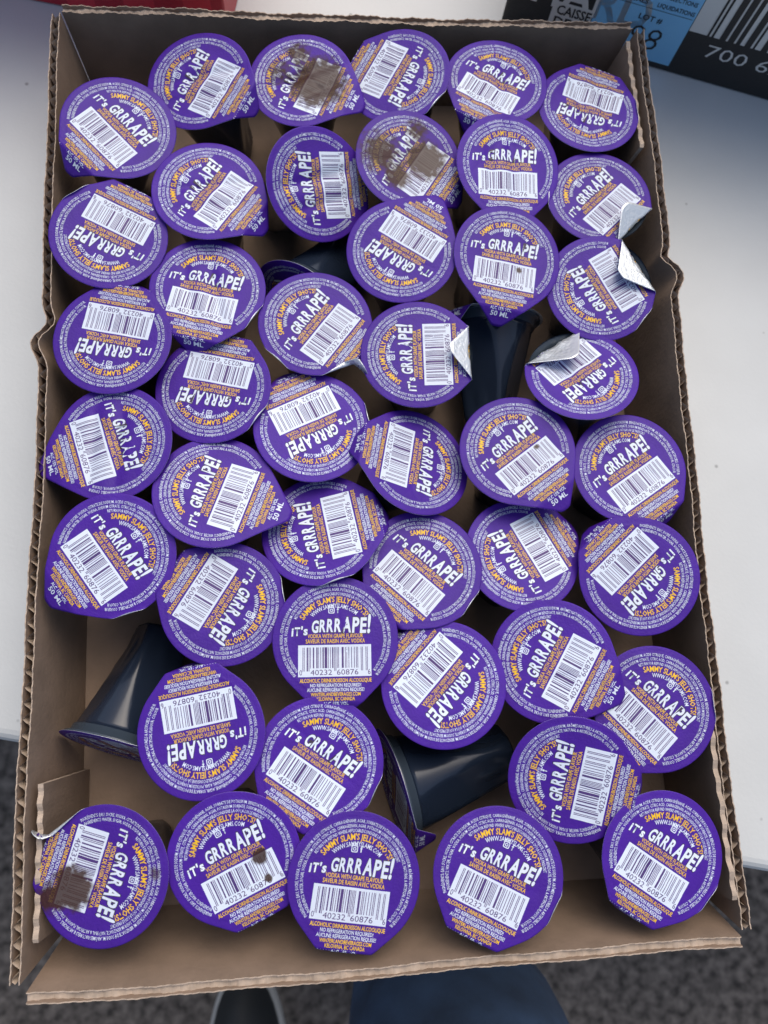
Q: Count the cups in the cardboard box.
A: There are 49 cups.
